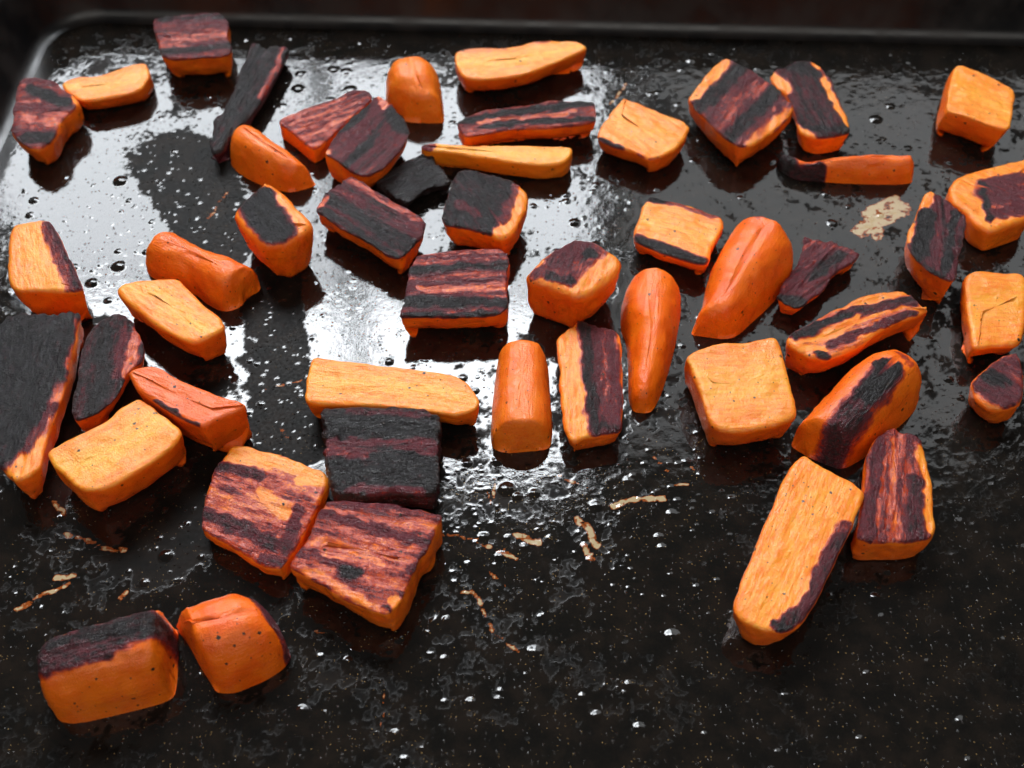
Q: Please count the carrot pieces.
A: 50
